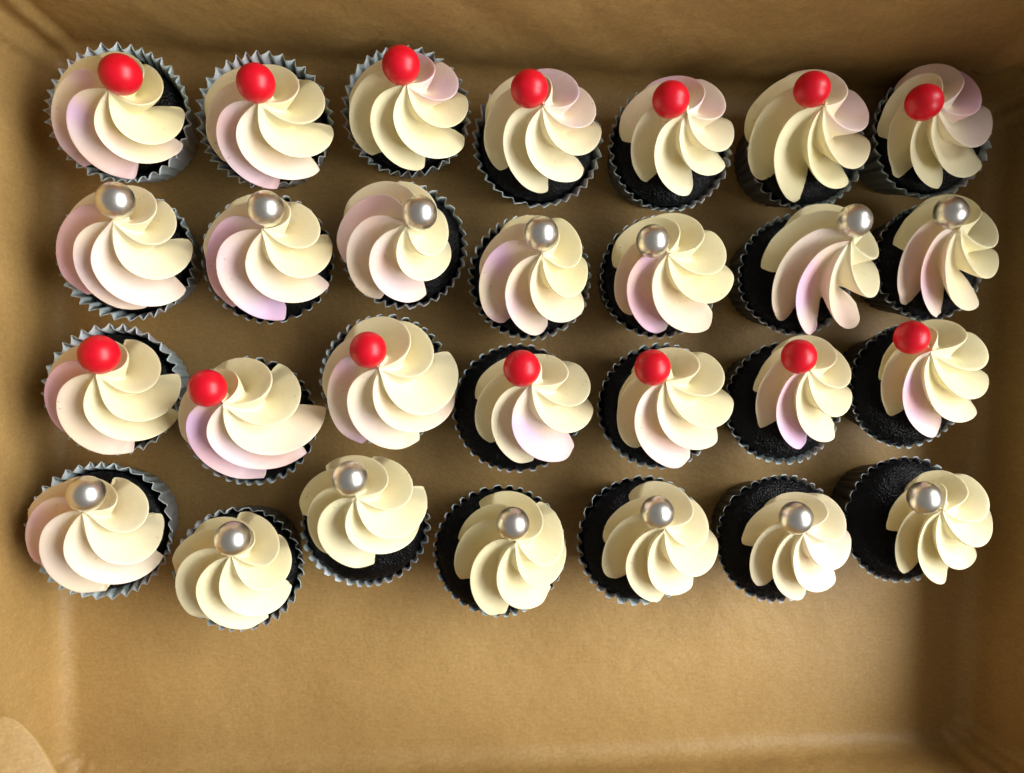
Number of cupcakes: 28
